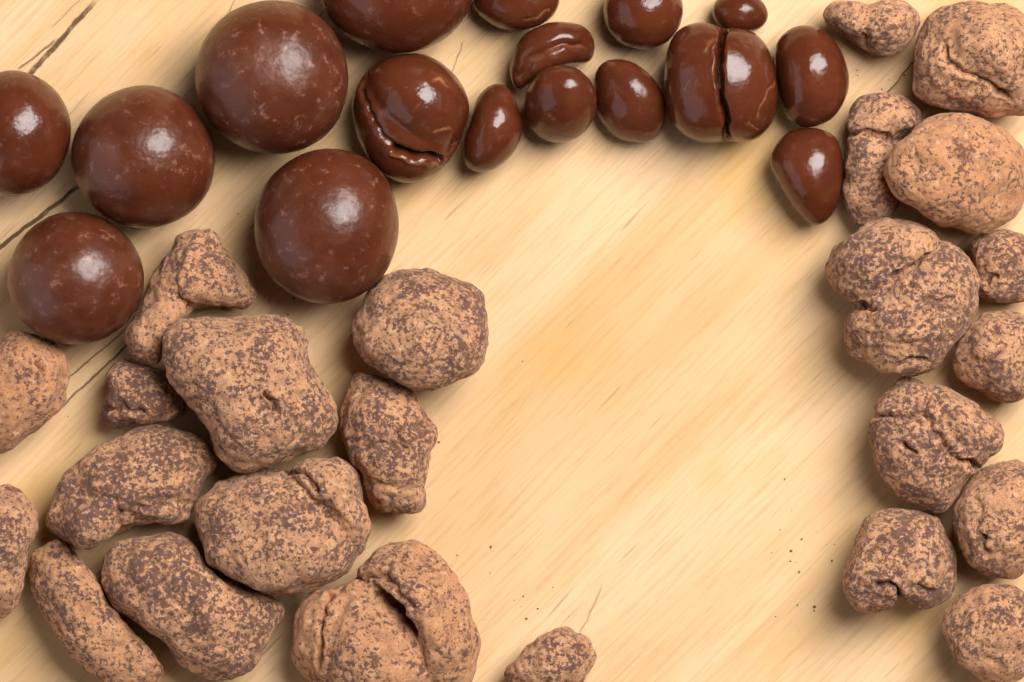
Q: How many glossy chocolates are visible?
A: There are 17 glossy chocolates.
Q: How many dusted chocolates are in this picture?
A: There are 24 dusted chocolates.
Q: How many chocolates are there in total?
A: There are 41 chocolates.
